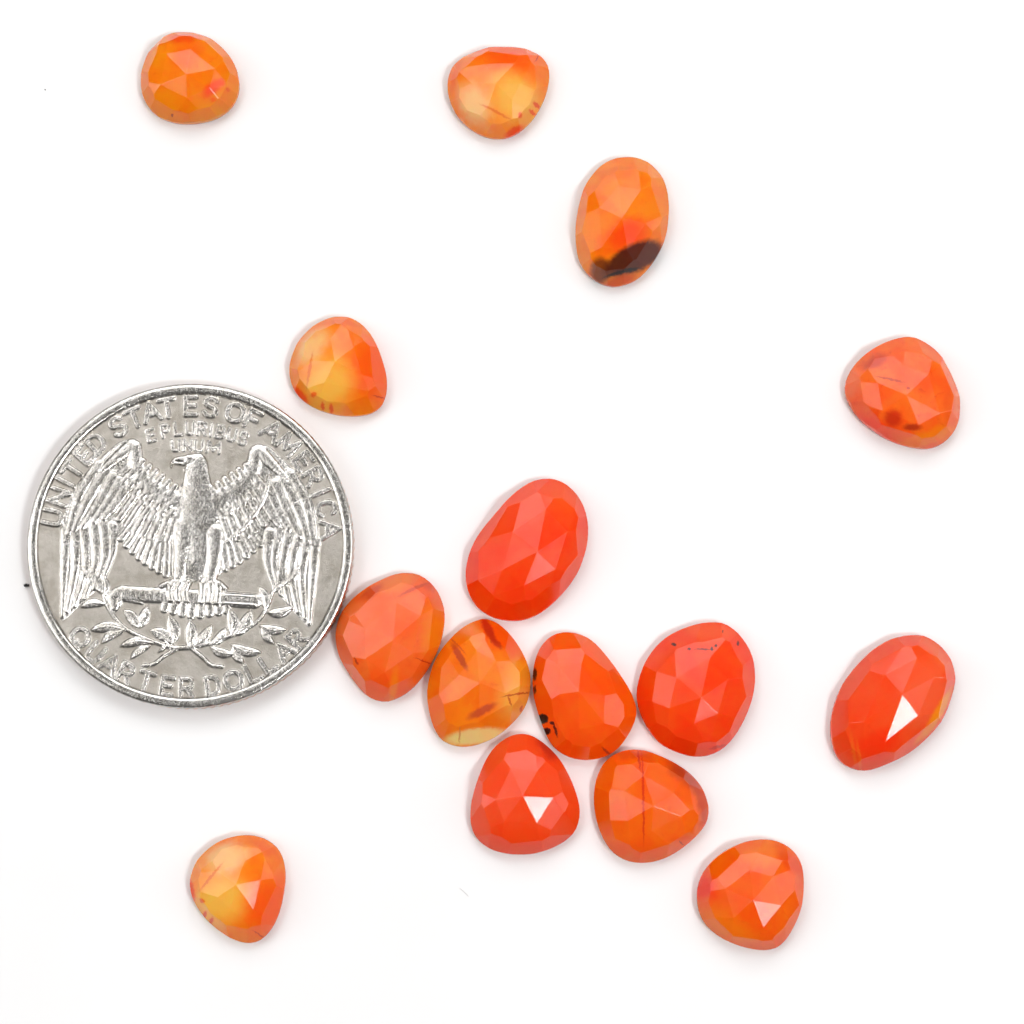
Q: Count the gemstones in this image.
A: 15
